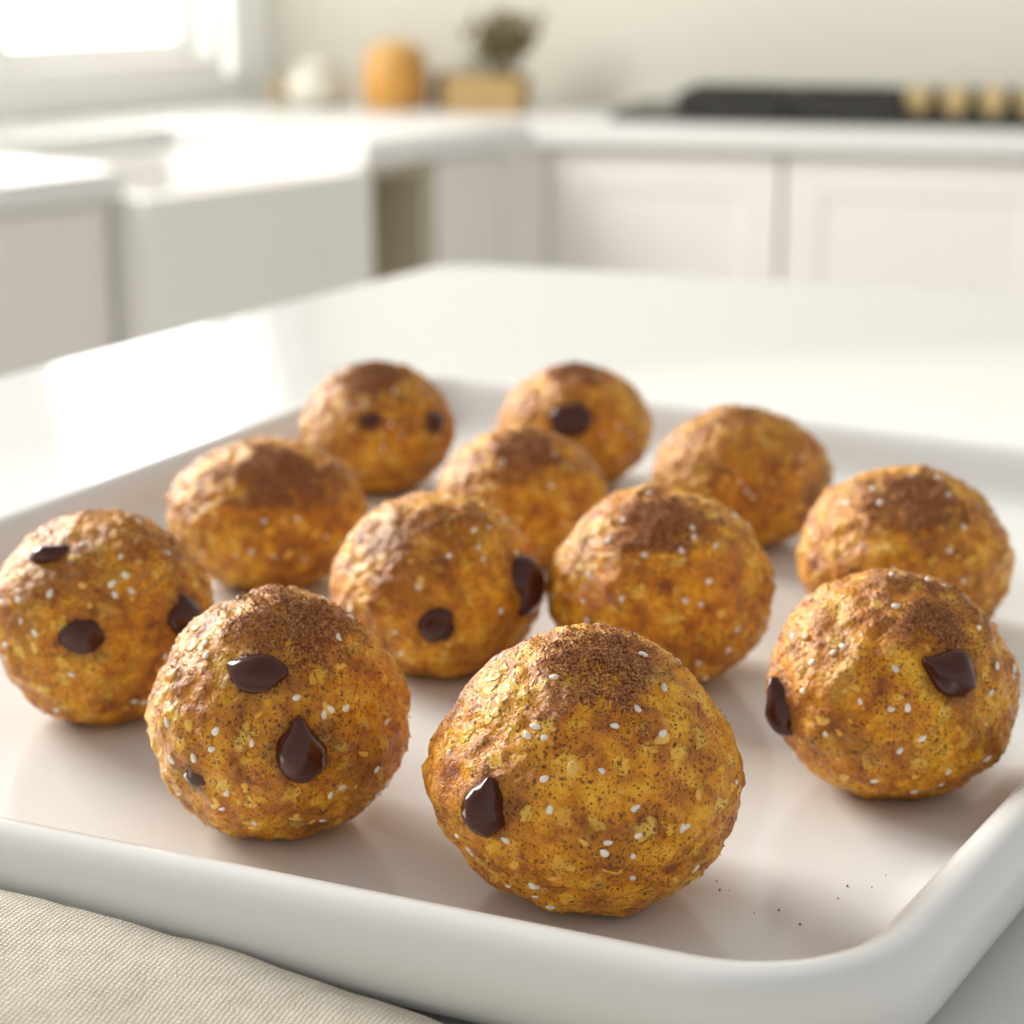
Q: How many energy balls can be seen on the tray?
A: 12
